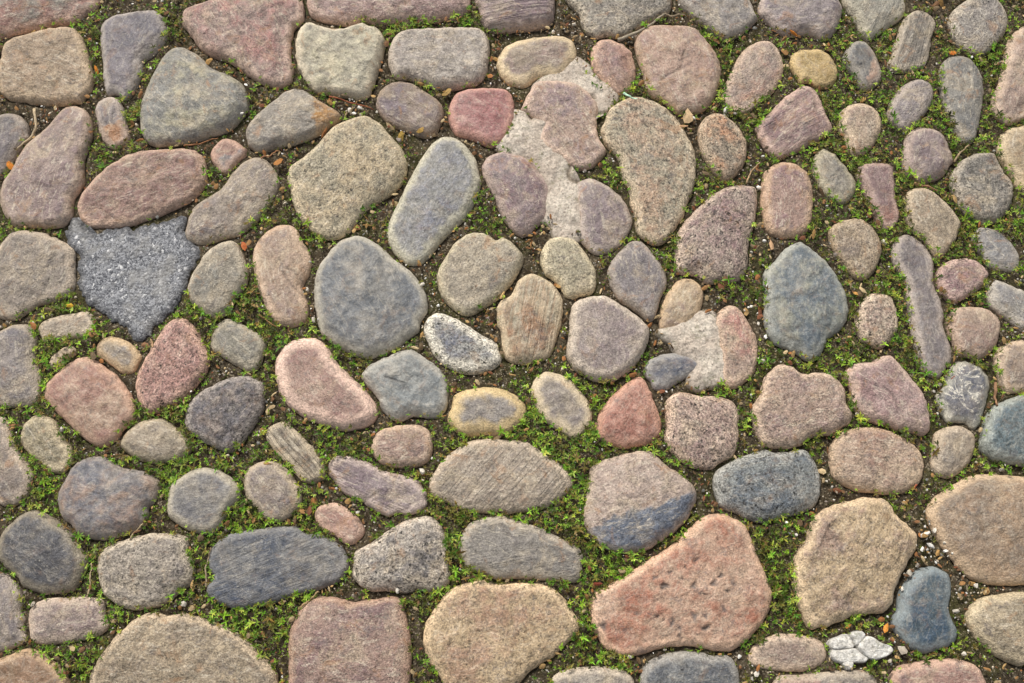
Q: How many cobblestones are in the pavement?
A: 126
